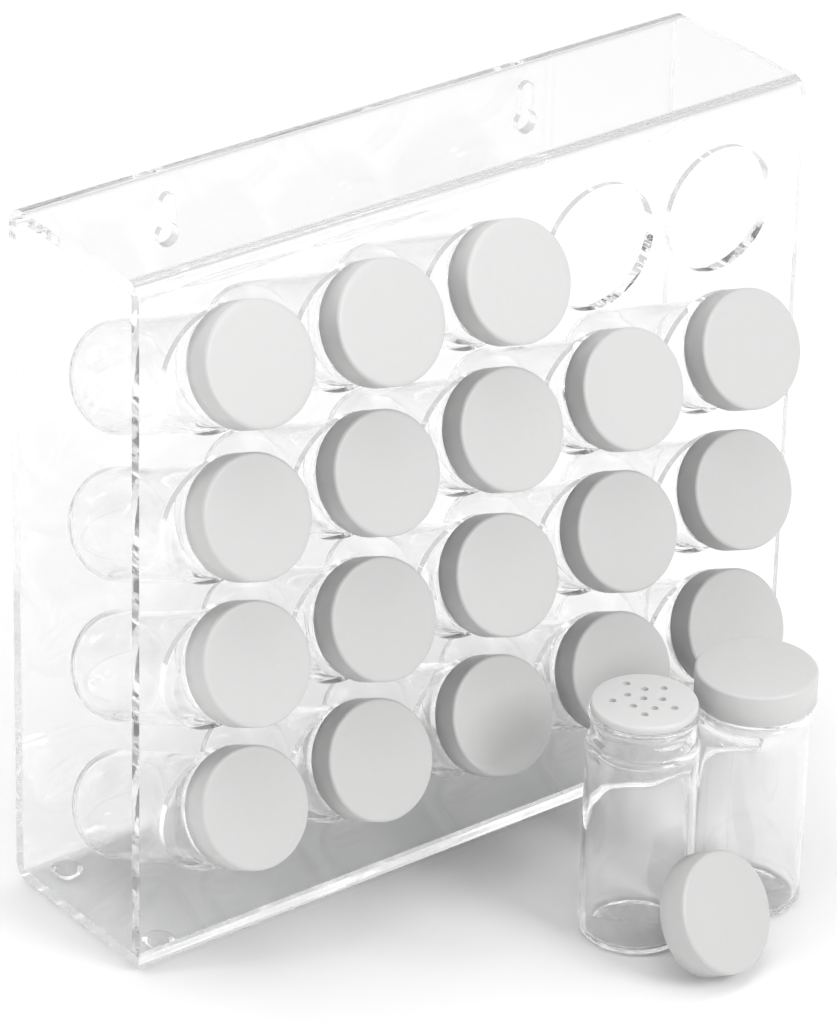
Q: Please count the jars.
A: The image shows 20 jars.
